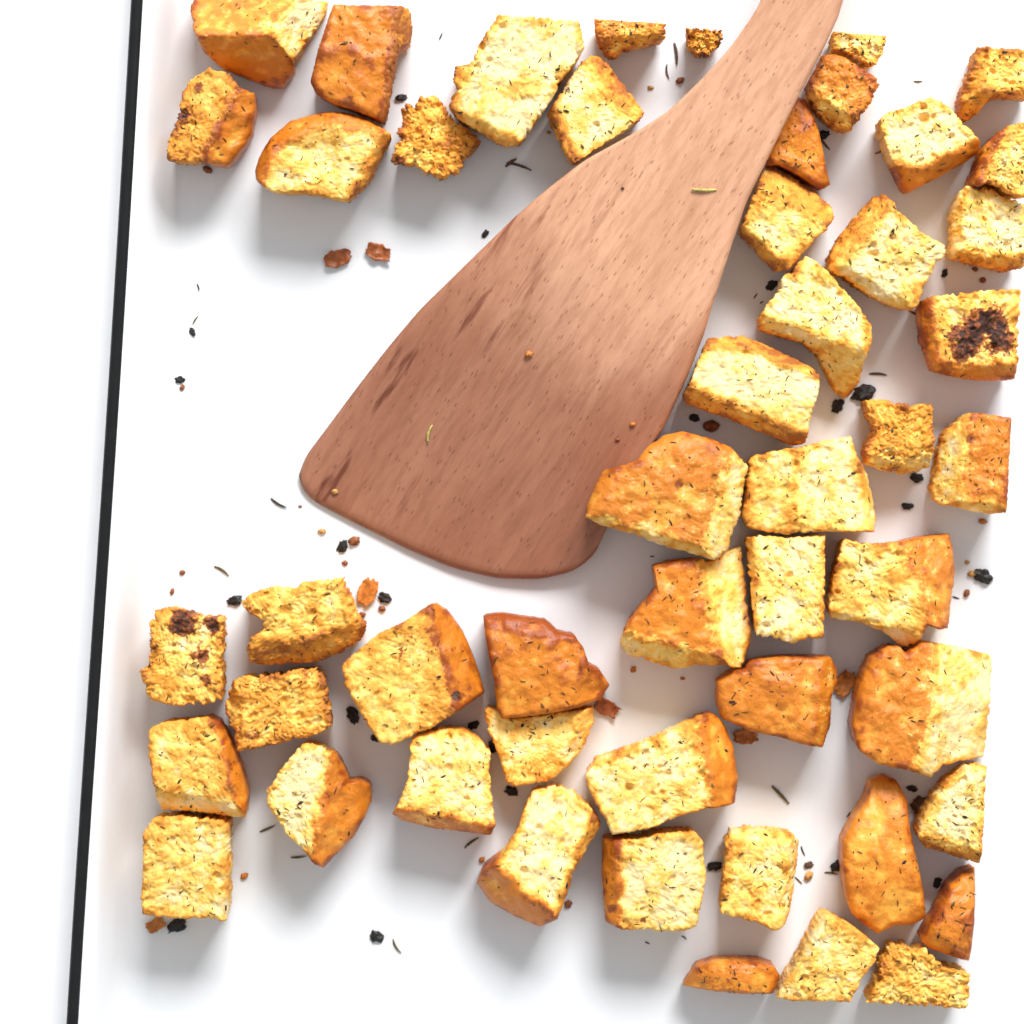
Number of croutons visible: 50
